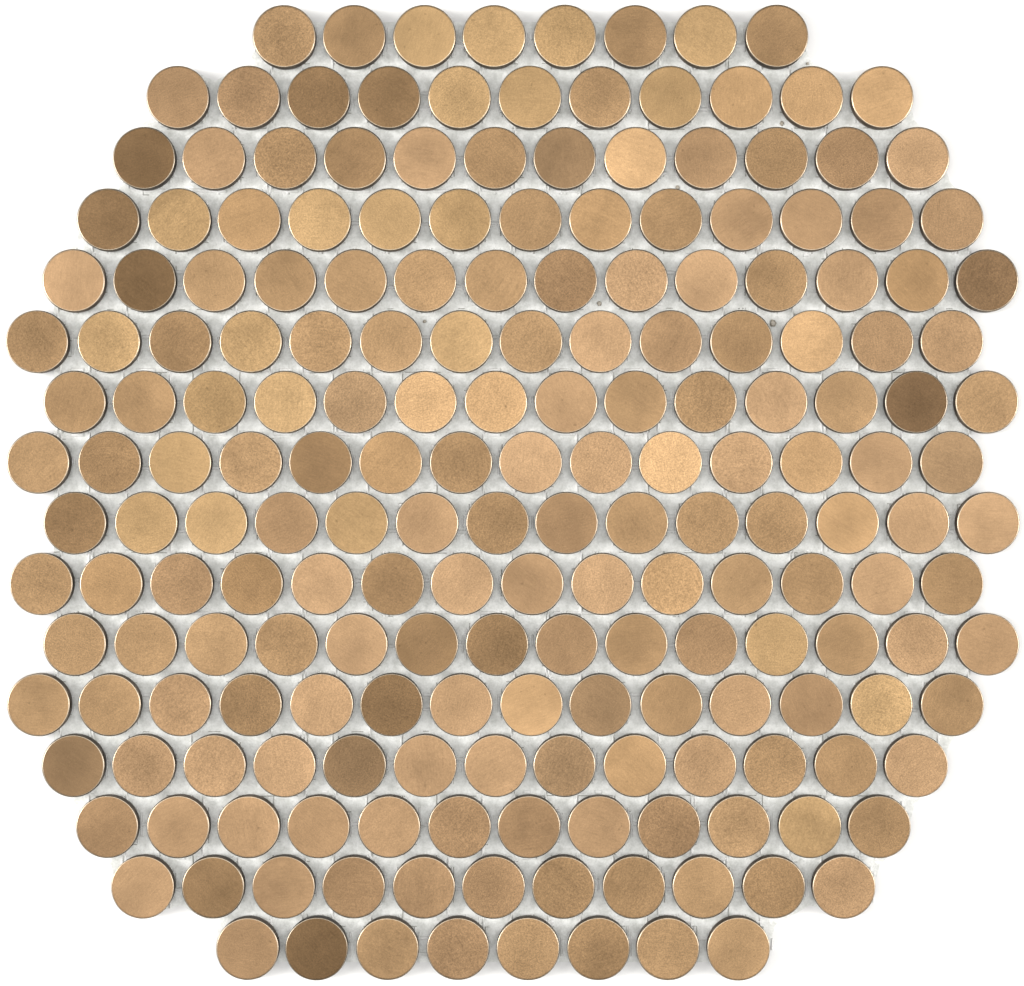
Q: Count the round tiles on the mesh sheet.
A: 200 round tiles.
